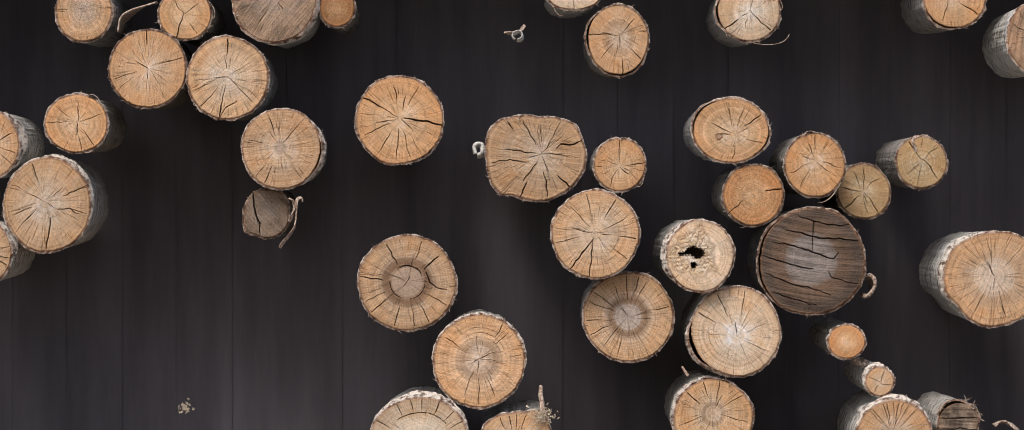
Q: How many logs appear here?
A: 40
